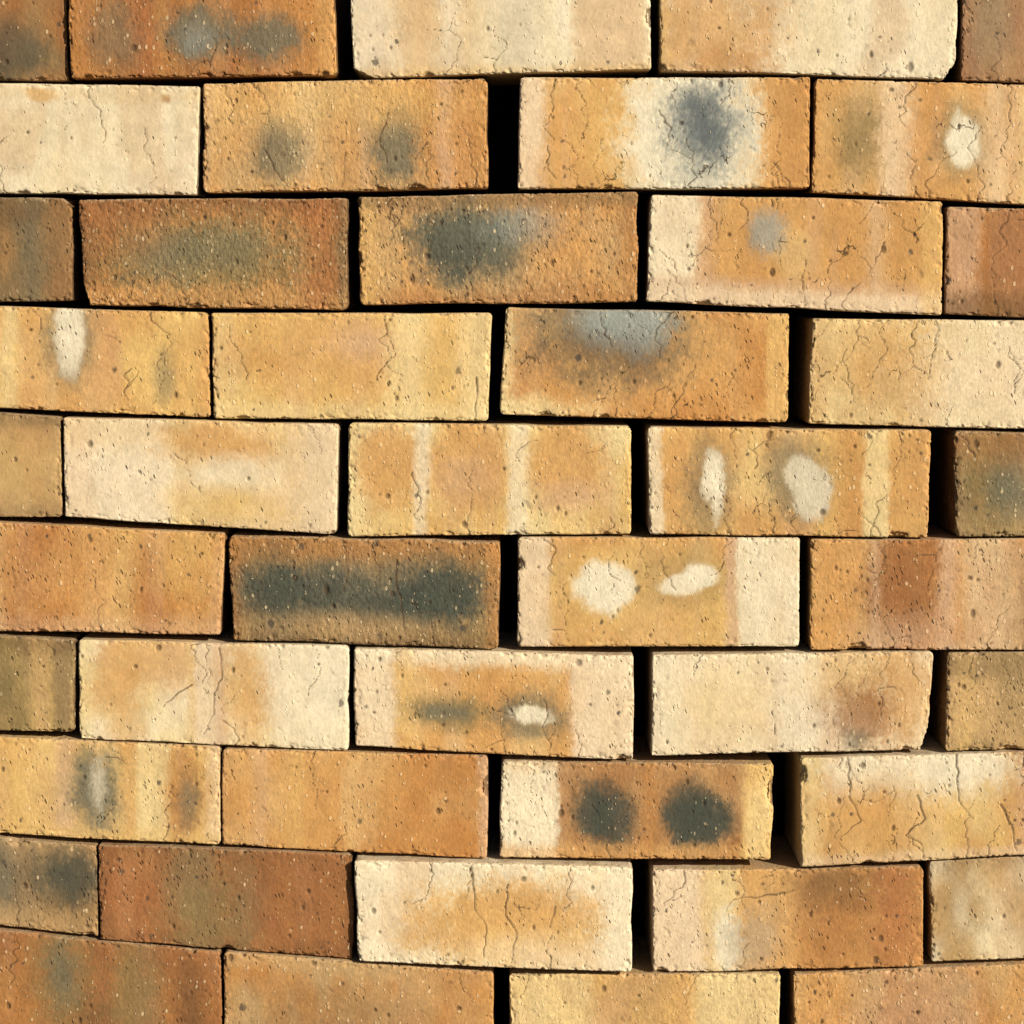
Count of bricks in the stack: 45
